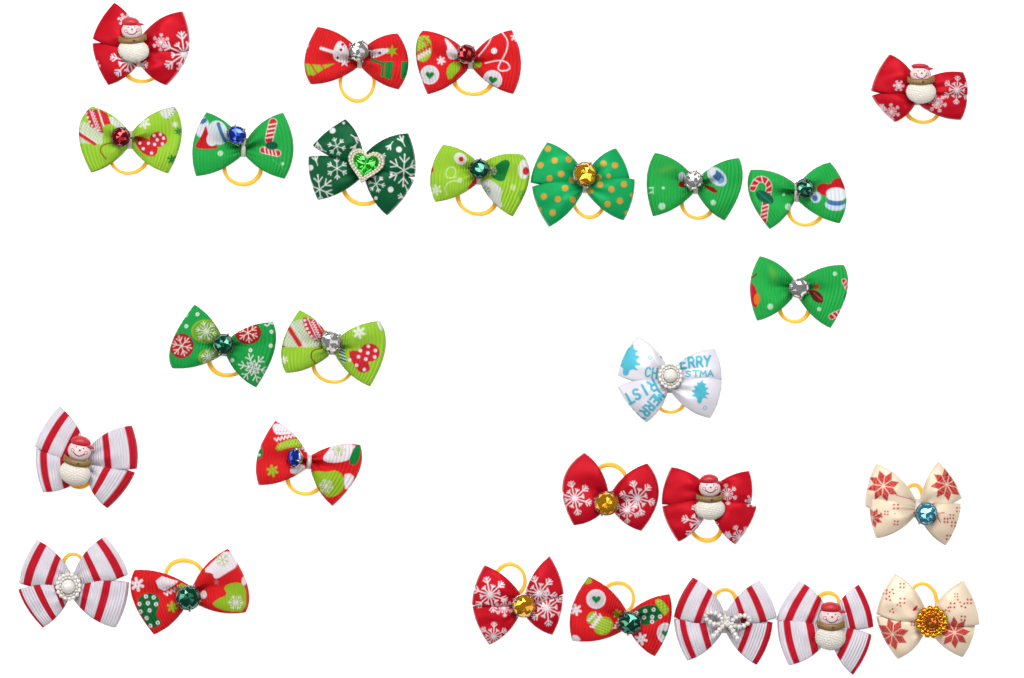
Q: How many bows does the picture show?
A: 27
